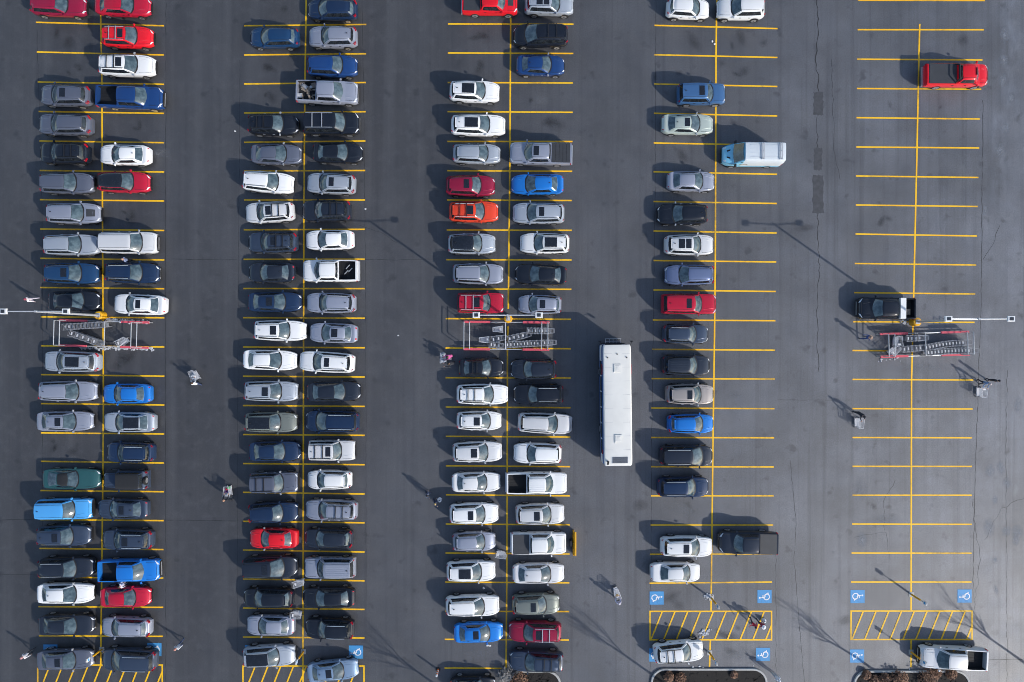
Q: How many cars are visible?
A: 131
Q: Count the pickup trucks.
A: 12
